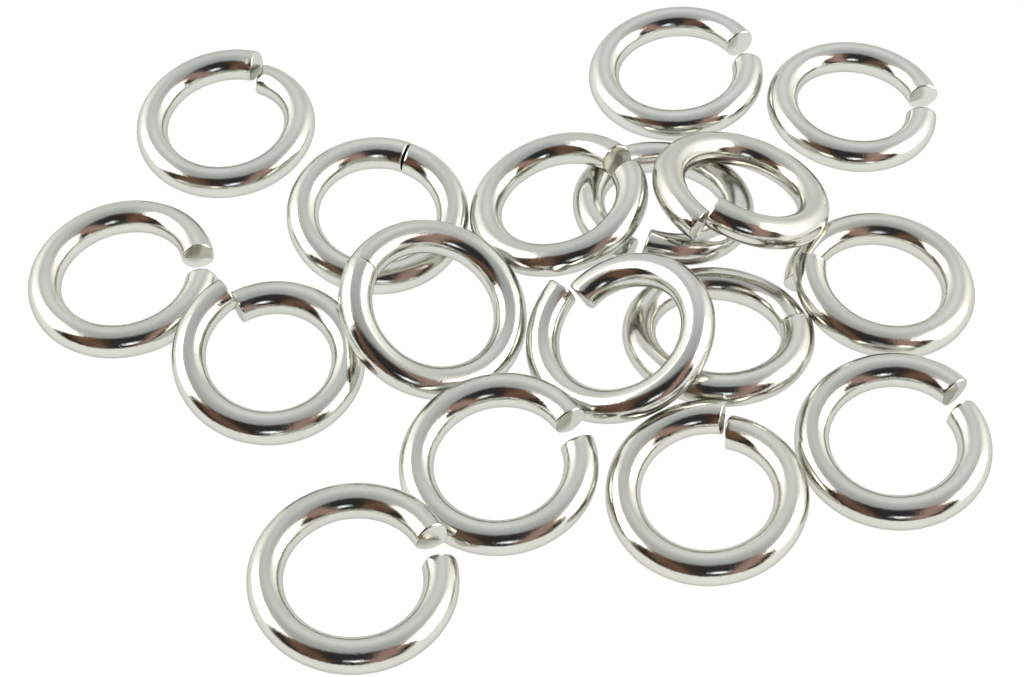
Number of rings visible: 17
